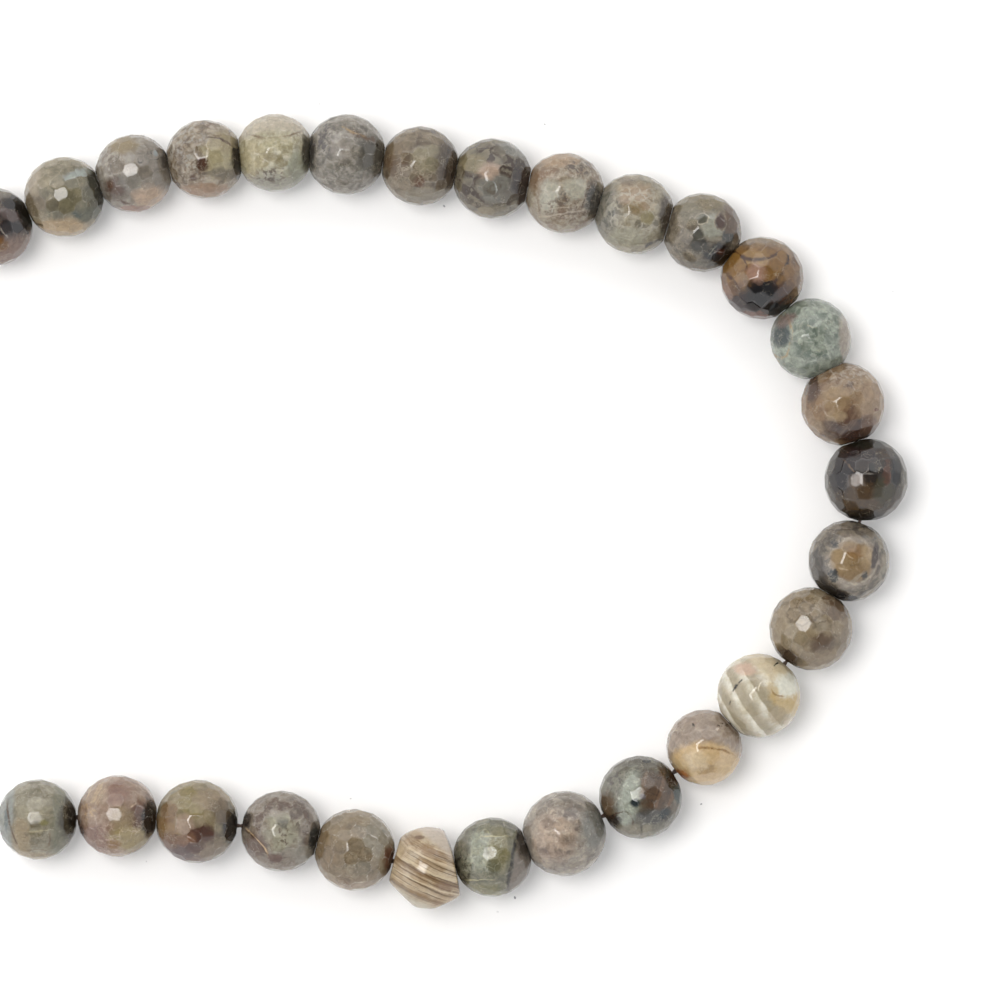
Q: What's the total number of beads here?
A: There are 28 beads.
